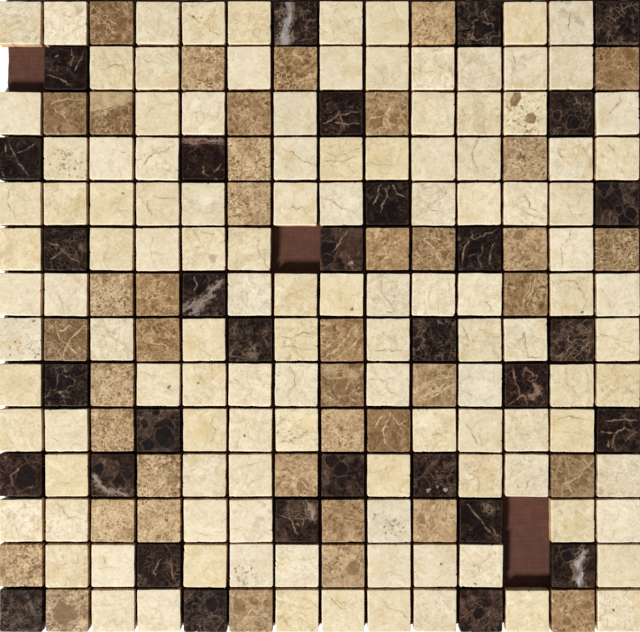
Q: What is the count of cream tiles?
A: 120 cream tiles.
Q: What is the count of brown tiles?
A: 40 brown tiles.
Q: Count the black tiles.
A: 32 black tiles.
